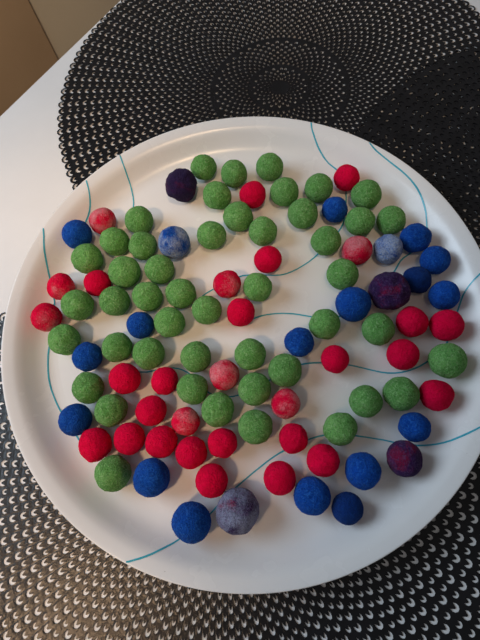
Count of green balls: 47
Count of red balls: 30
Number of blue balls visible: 19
